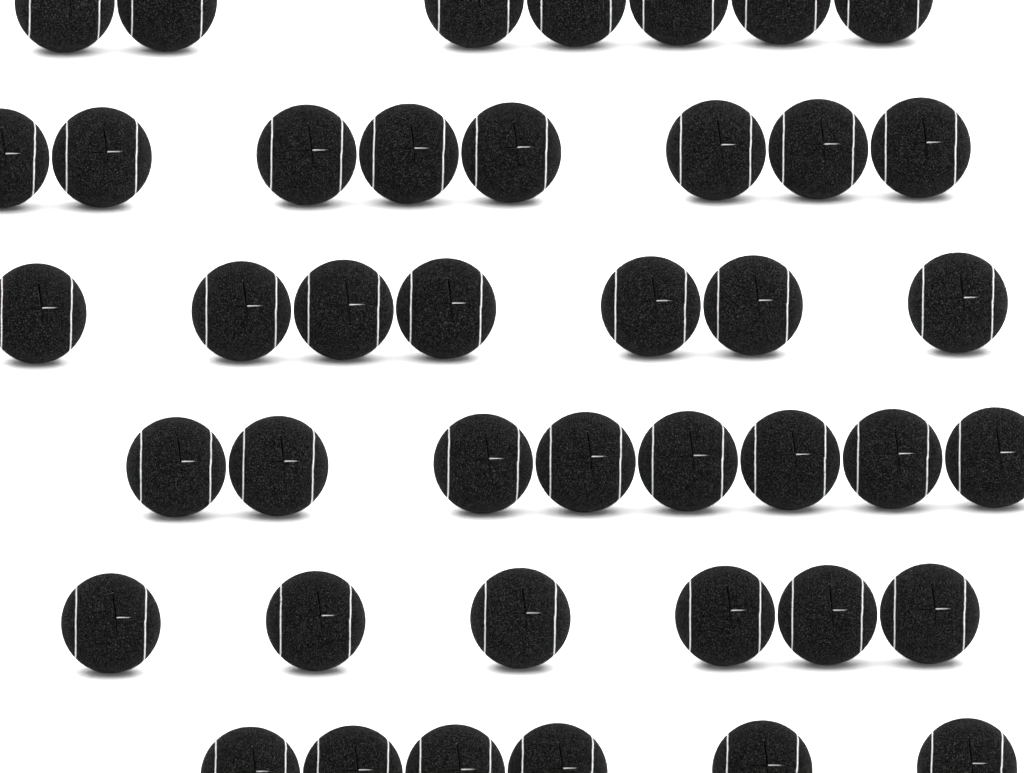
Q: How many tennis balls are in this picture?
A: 42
